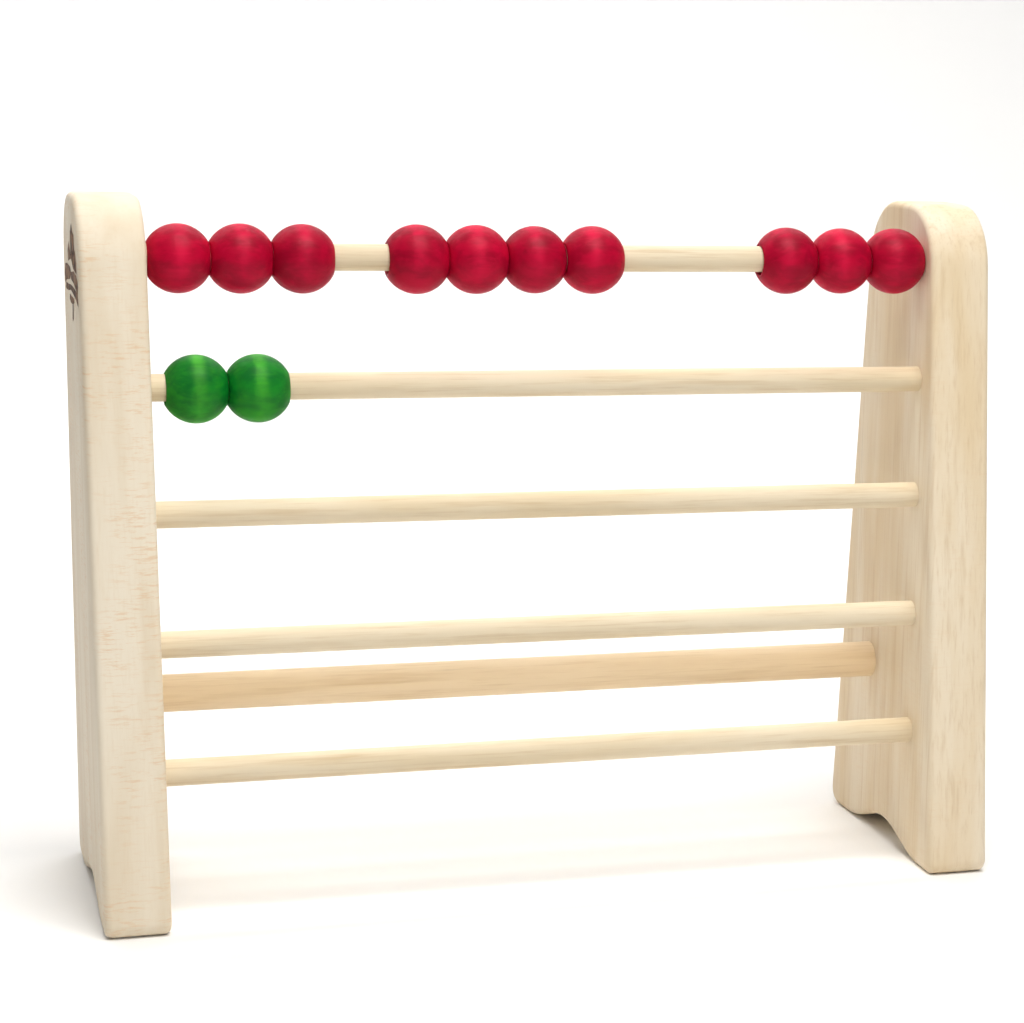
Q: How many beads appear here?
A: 12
